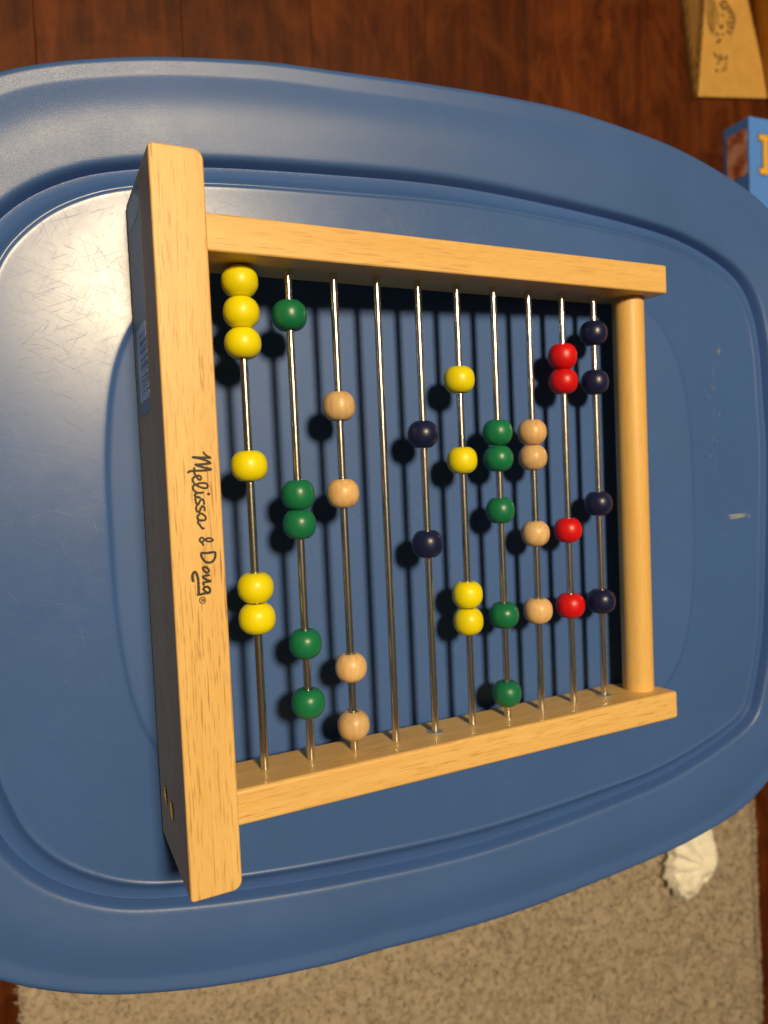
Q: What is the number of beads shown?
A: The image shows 38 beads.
